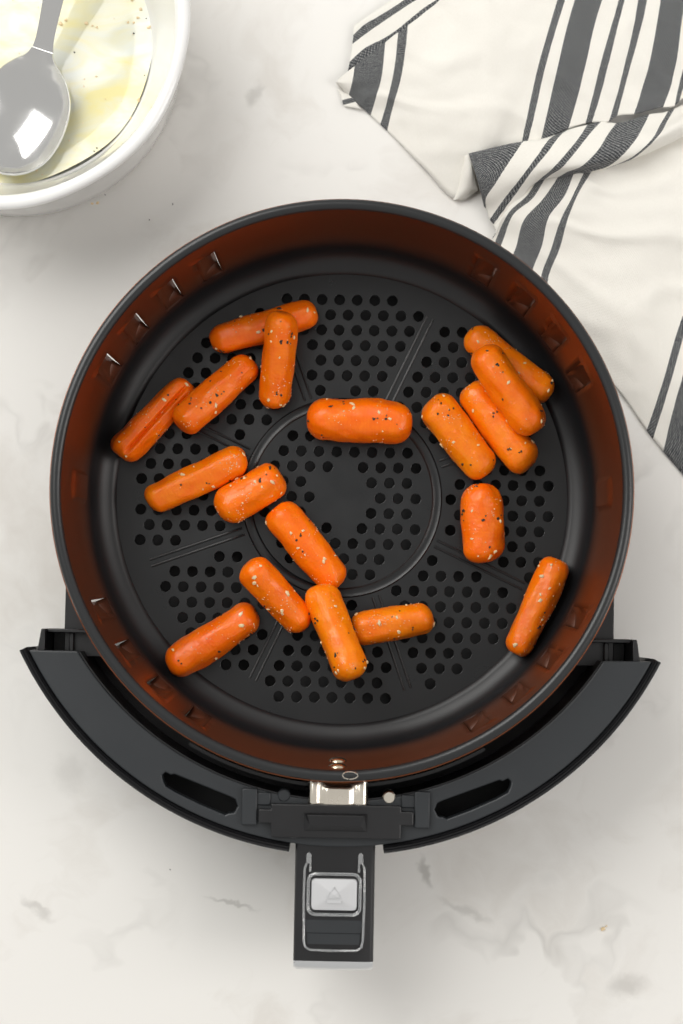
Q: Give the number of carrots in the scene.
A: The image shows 18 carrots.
